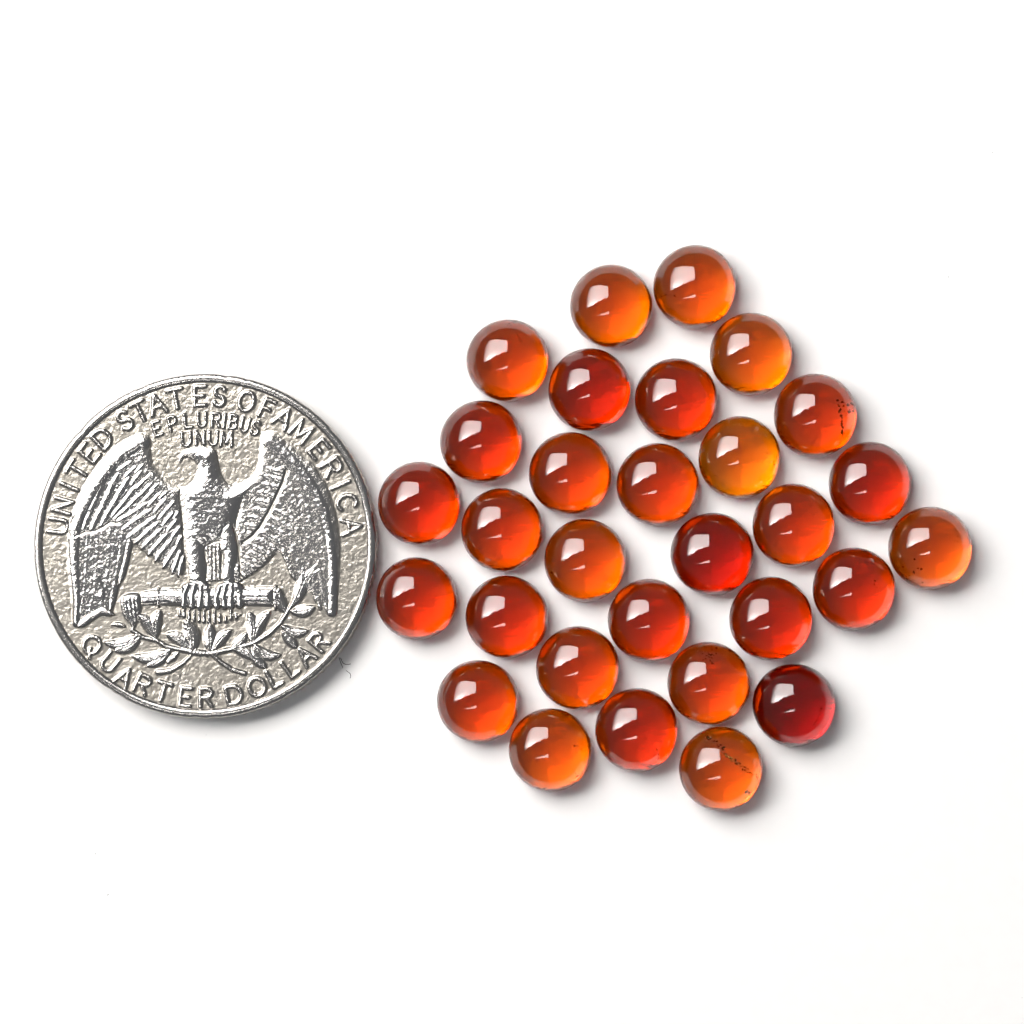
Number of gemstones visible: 30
